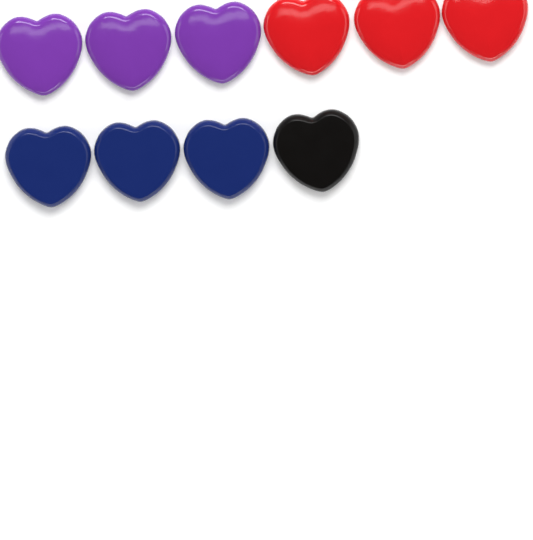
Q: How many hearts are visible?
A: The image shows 10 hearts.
